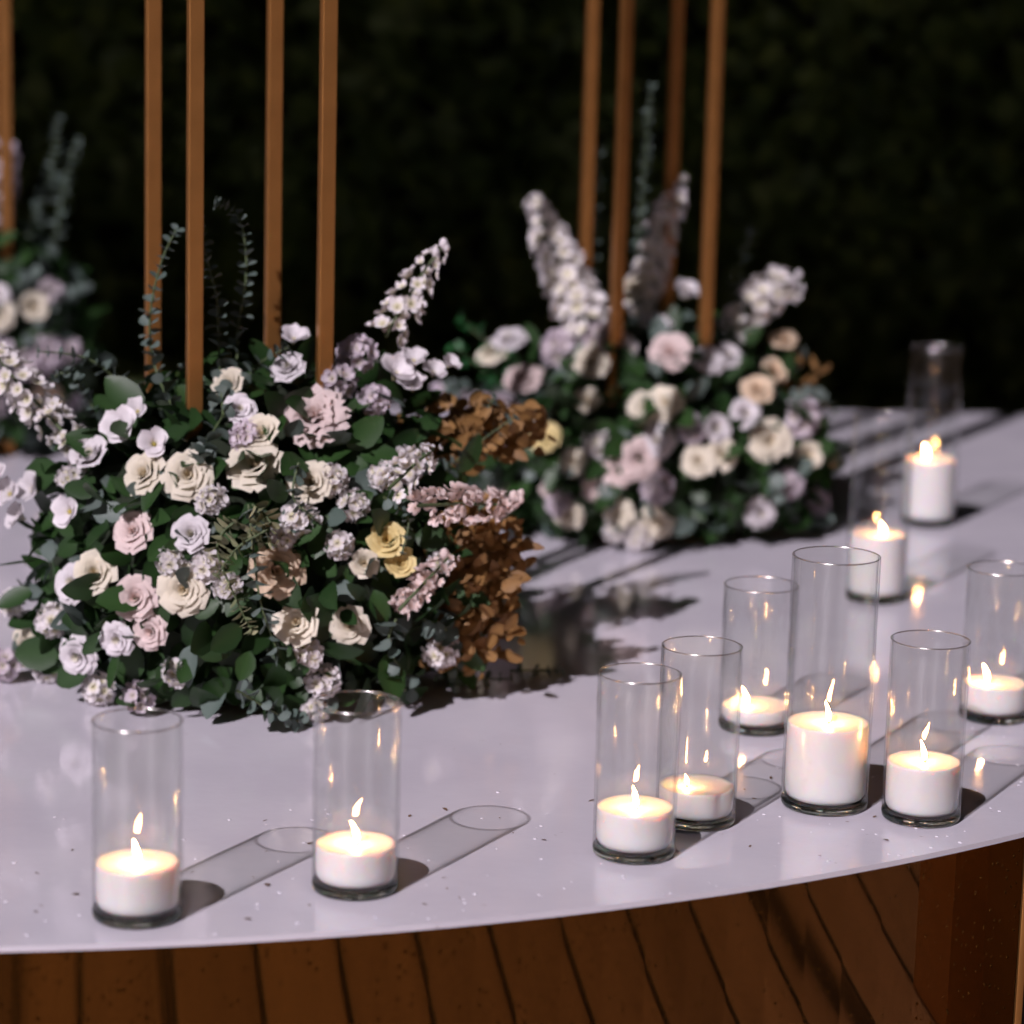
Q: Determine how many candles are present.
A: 10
